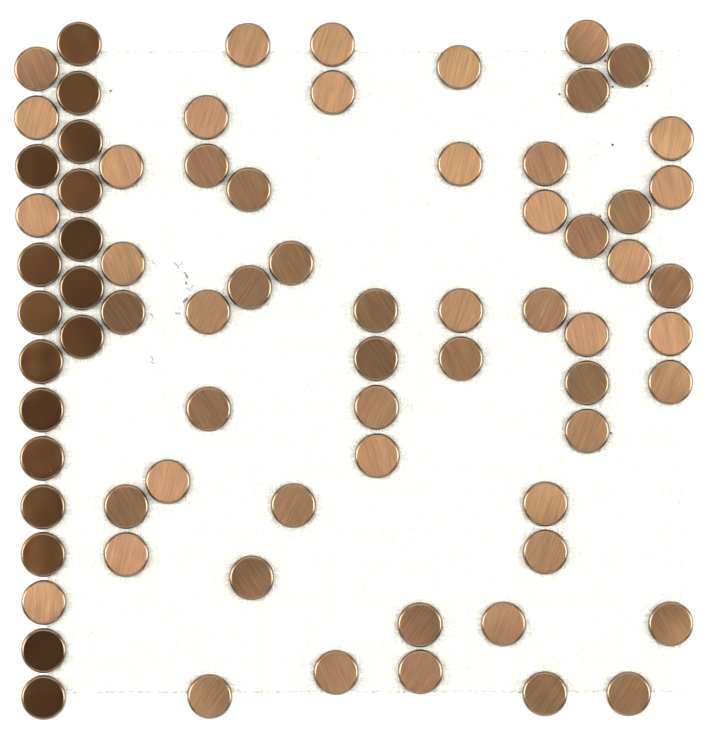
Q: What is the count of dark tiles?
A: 17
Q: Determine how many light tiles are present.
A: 57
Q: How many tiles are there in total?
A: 74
